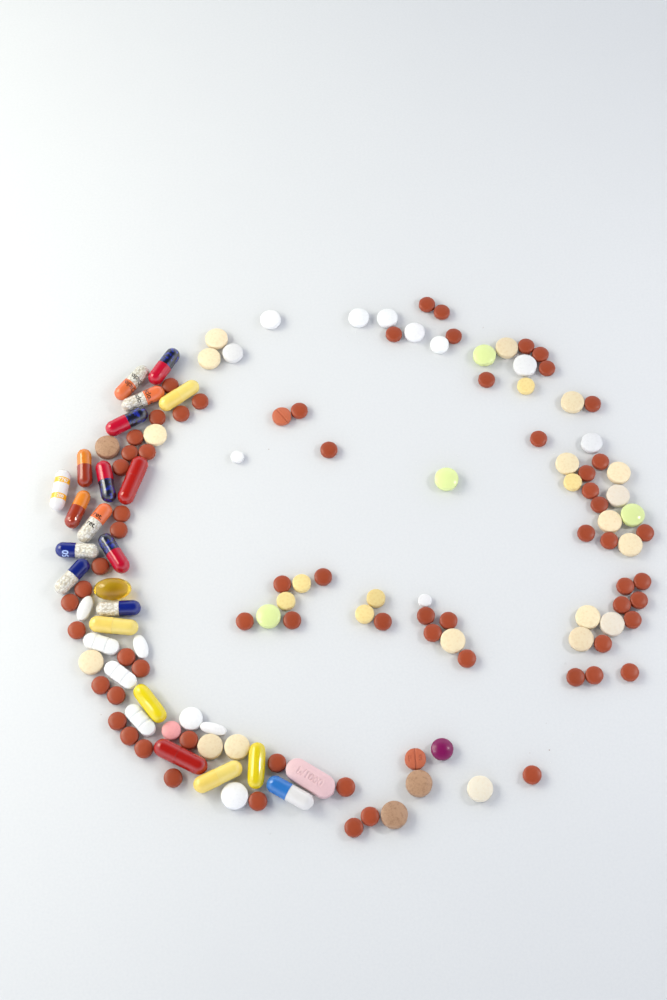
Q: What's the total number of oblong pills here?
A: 29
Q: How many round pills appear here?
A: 113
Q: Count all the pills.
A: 142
